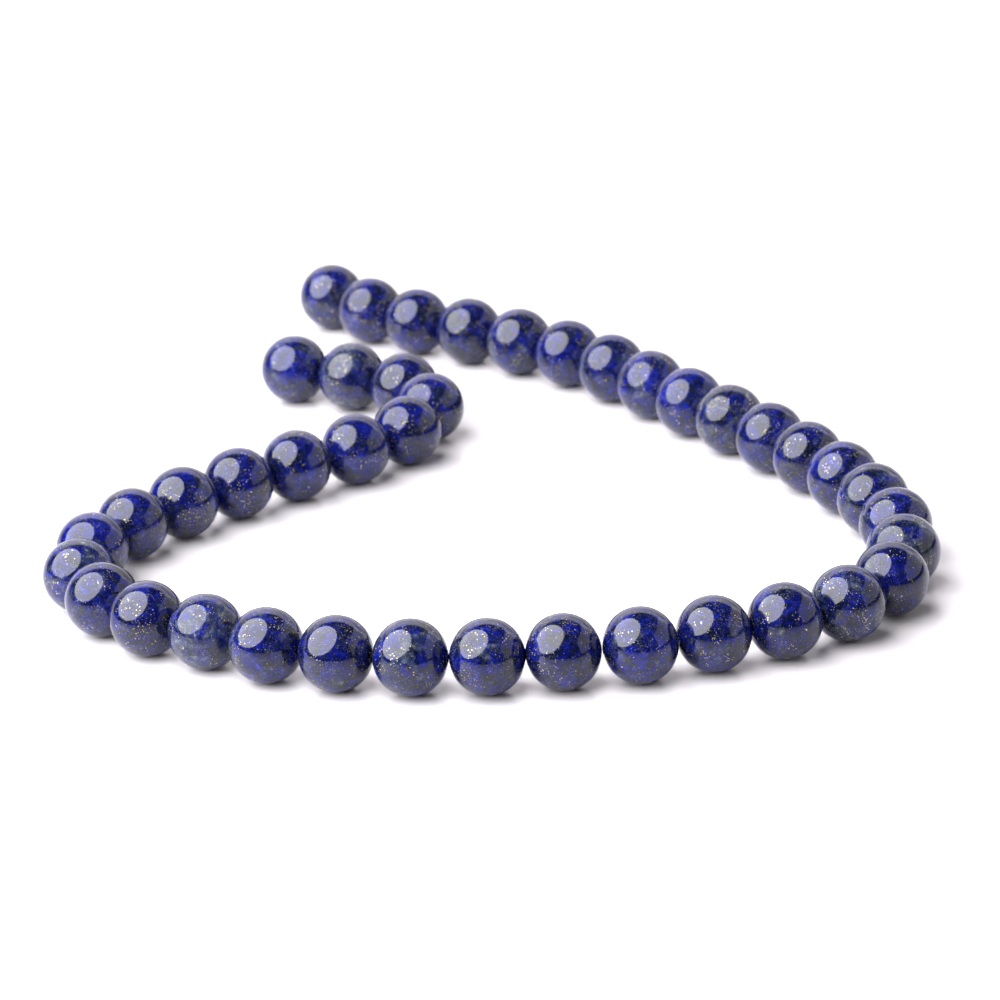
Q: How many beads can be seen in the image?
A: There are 41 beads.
